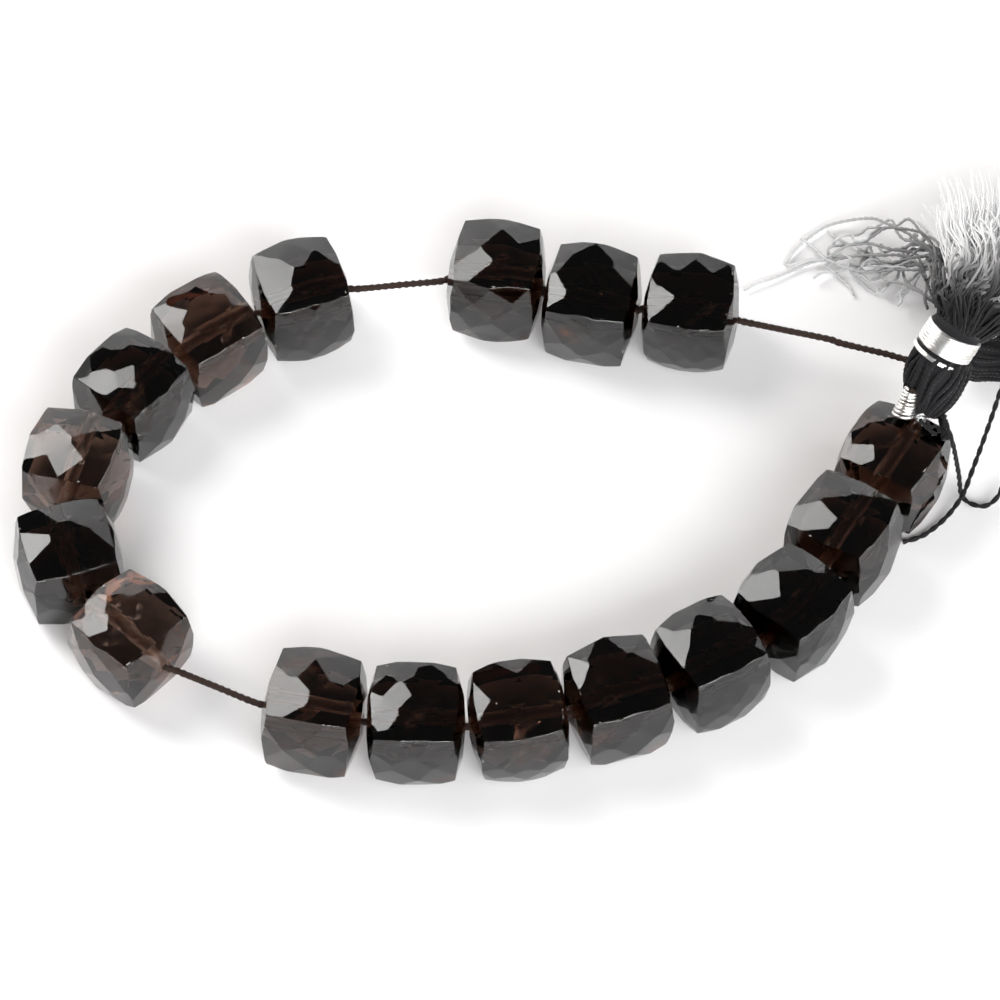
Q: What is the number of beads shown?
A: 17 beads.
